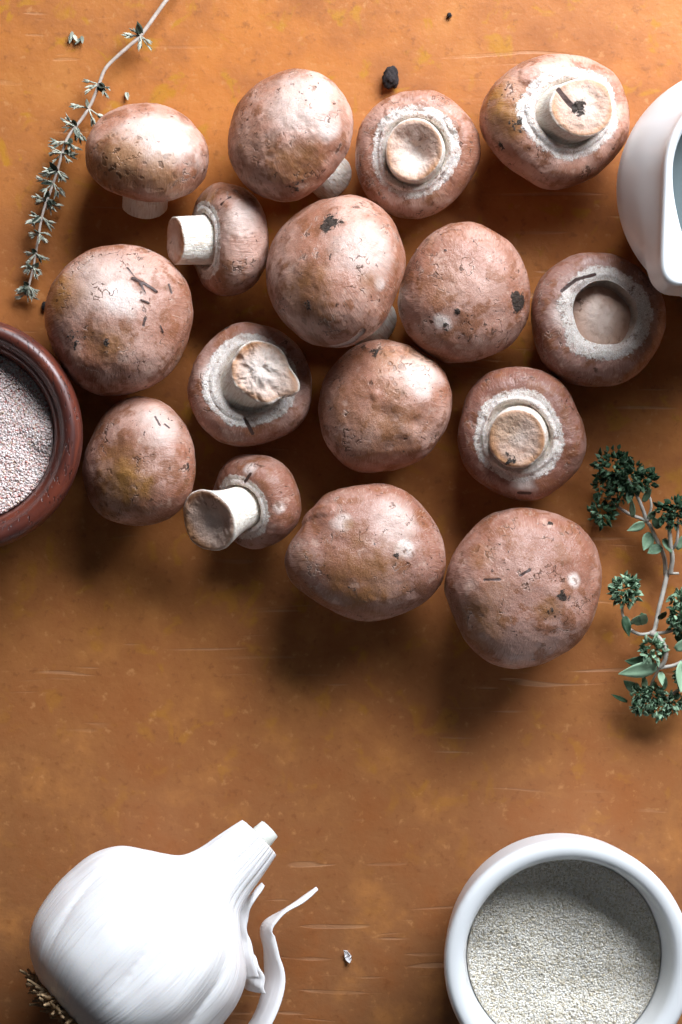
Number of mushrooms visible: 16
